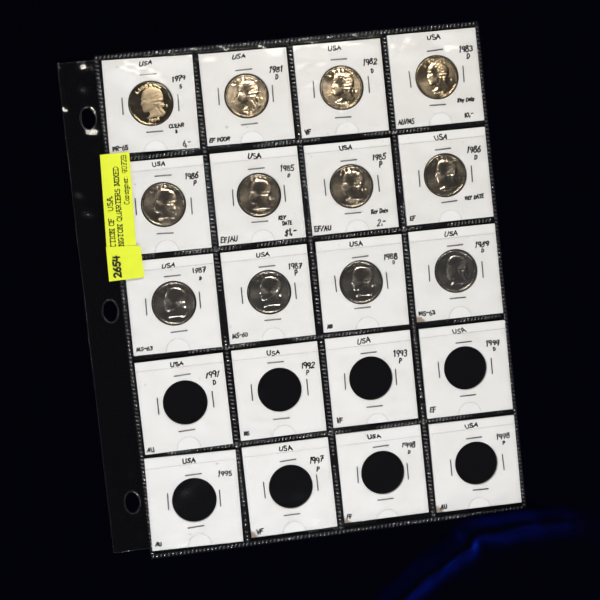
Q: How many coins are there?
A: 12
